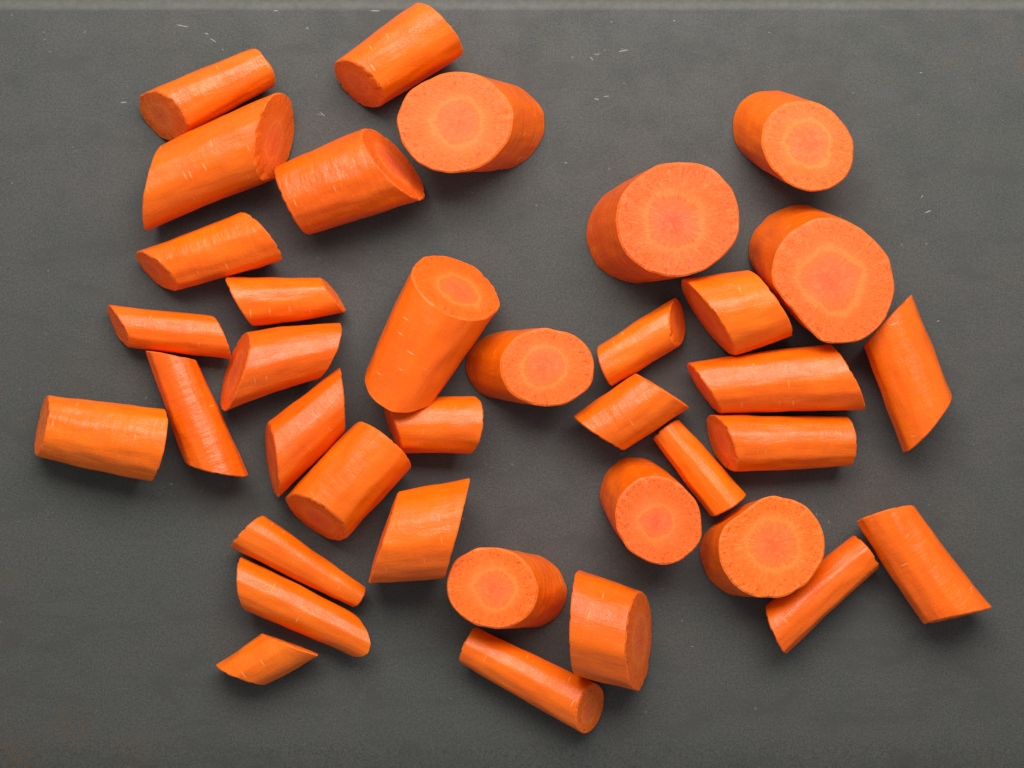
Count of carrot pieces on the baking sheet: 37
